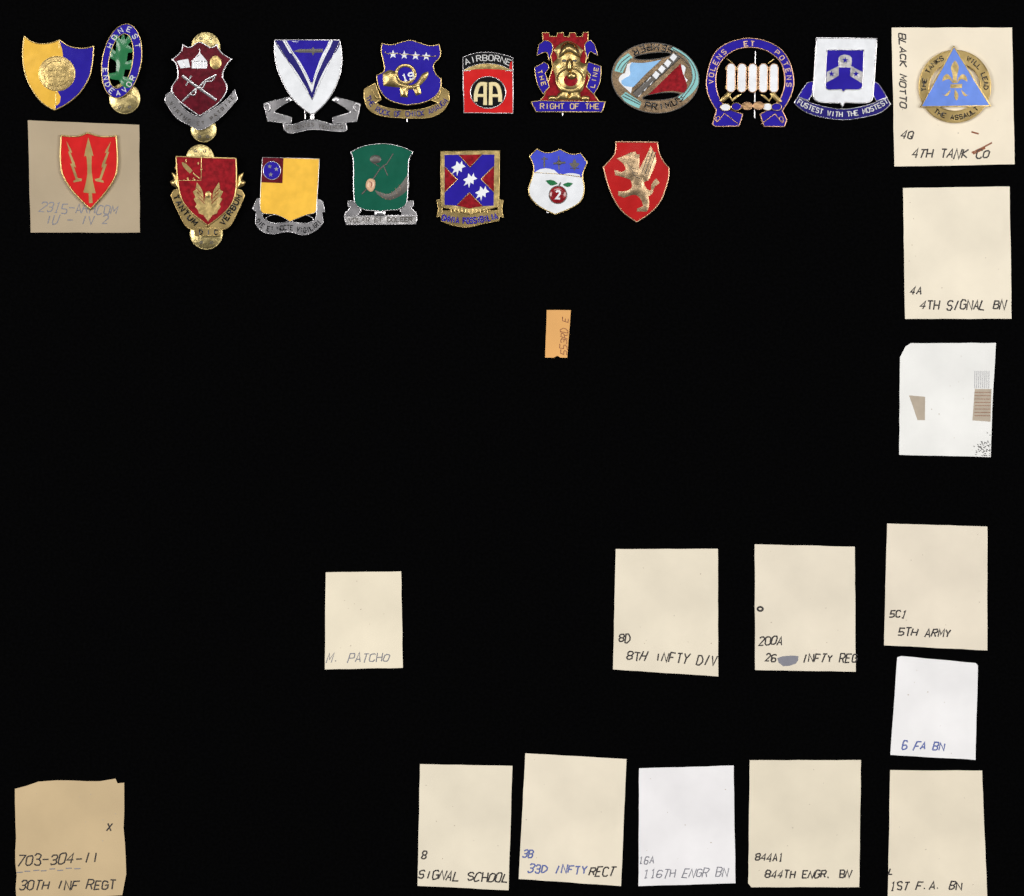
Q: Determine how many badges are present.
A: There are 18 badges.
